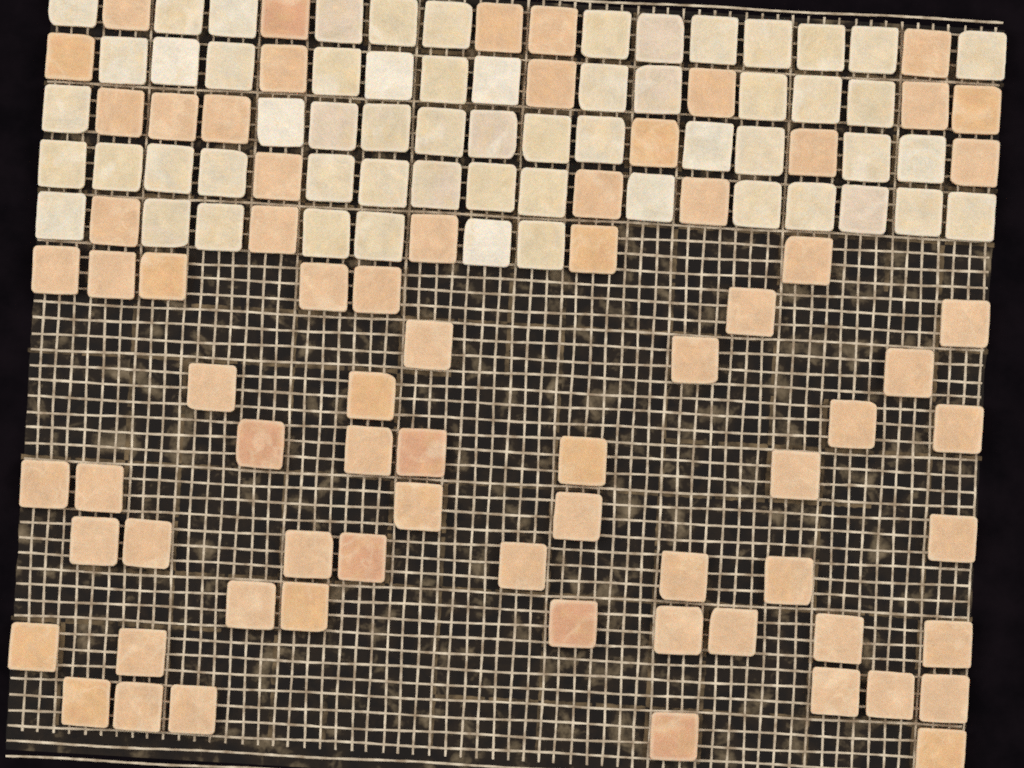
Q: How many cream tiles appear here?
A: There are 59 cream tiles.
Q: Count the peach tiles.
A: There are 73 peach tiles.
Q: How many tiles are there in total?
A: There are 132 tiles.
